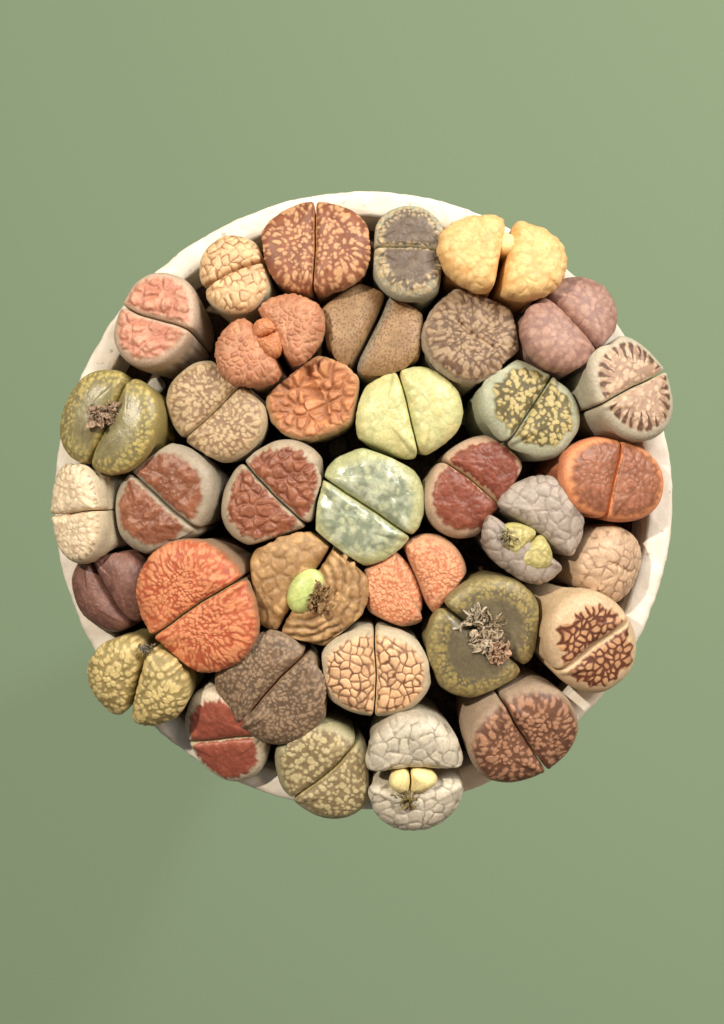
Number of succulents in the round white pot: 36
